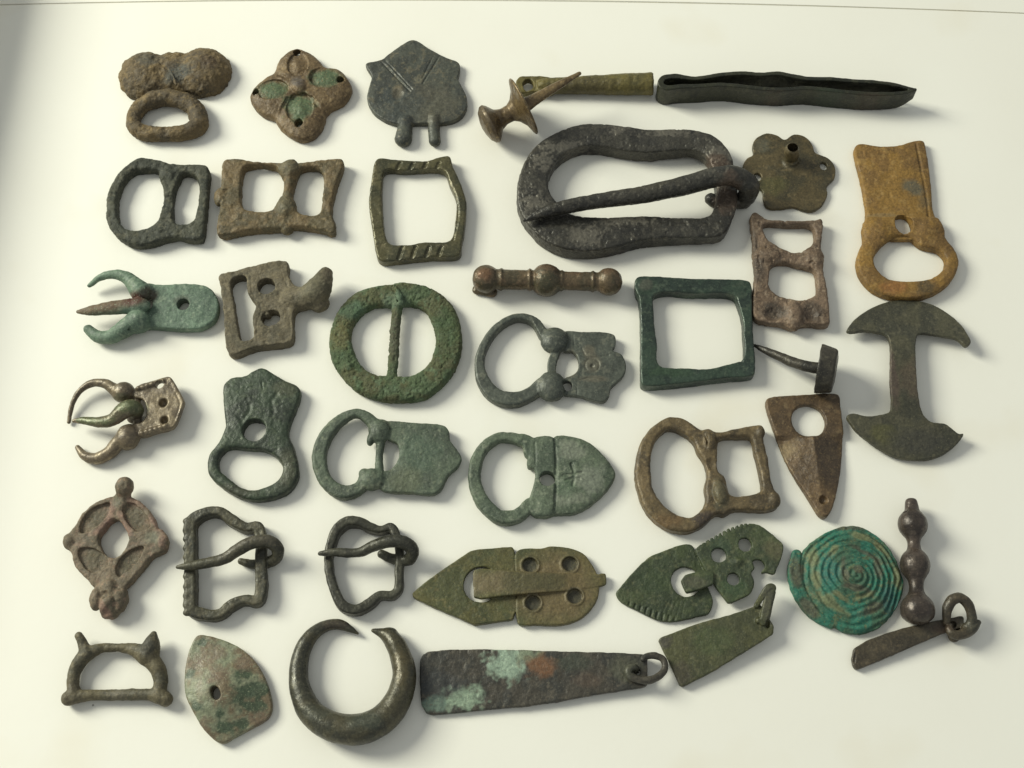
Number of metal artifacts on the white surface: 40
